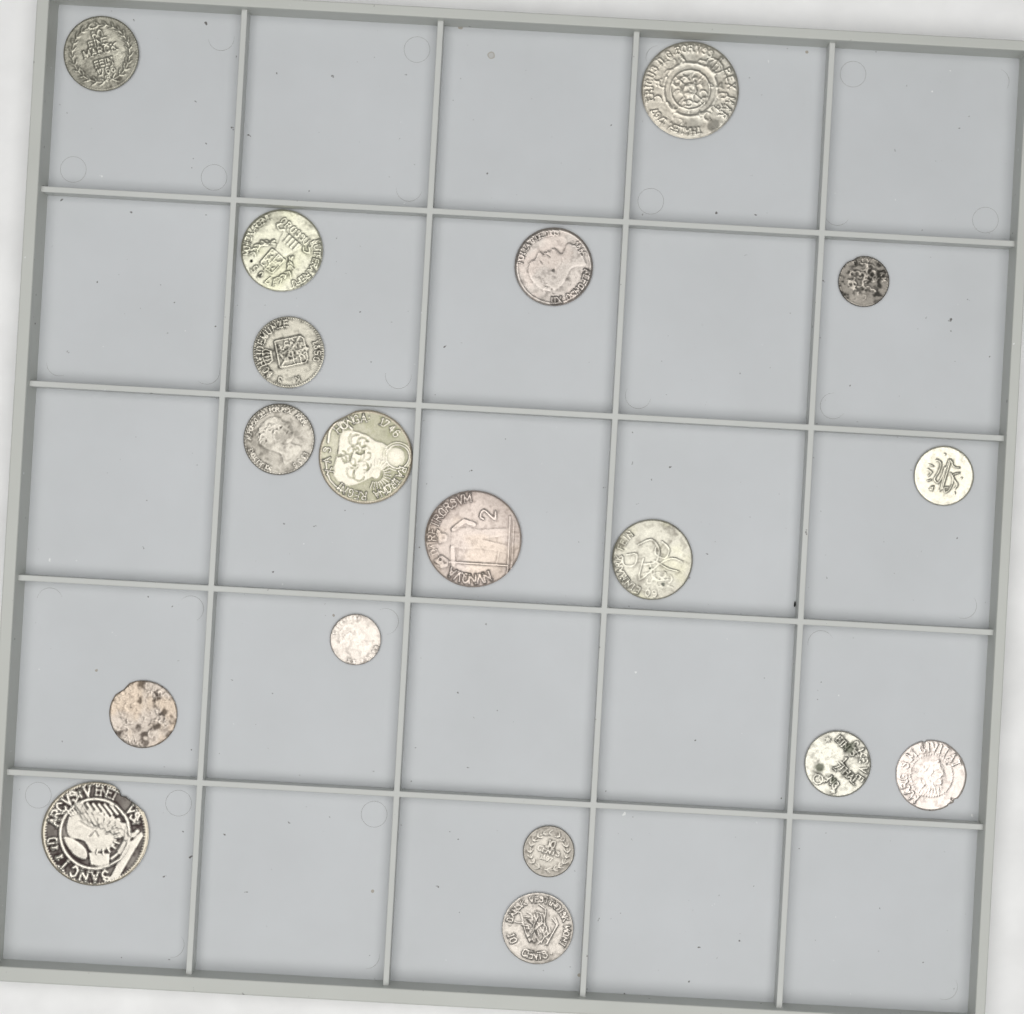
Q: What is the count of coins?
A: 18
